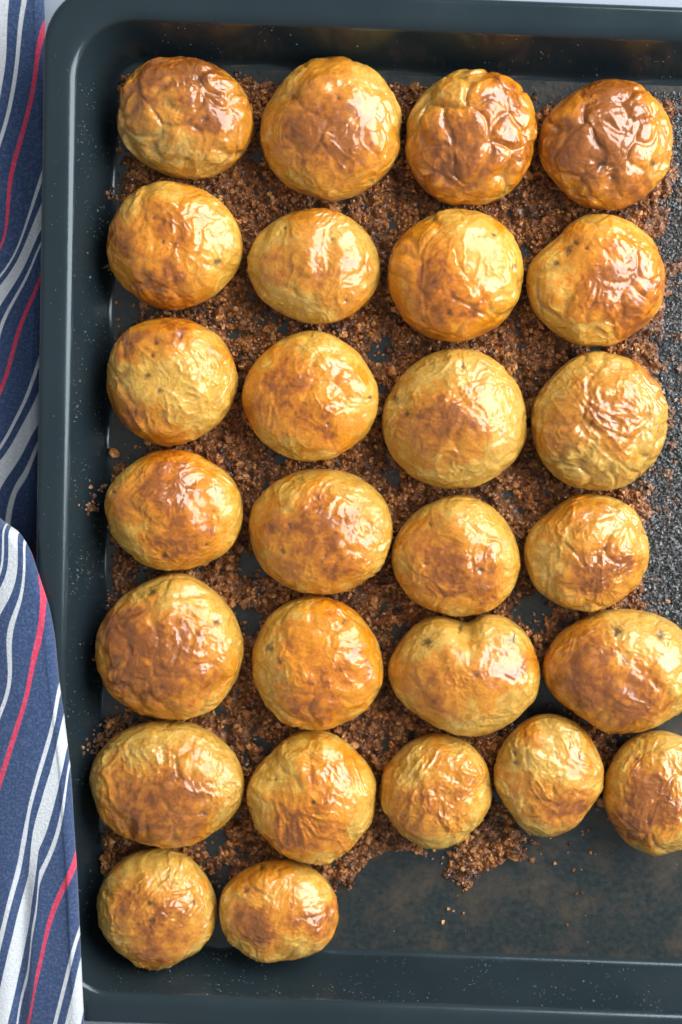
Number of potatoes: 27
